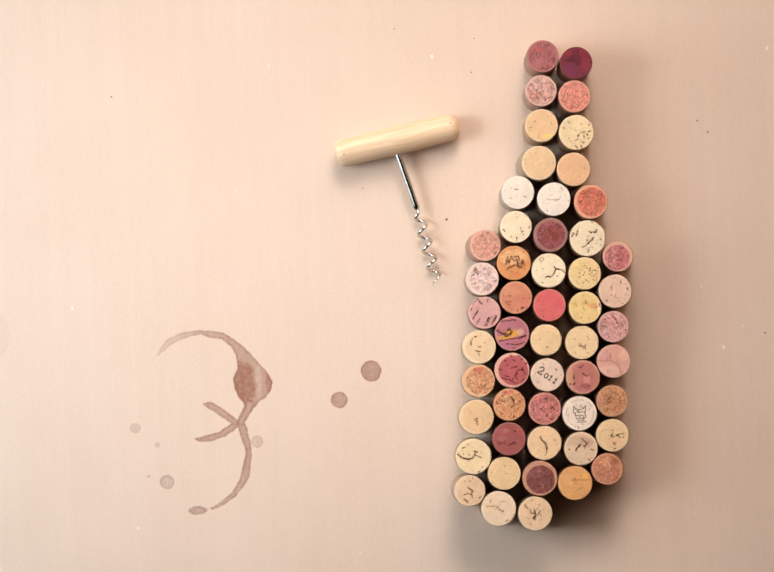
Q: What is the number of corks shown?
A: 52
